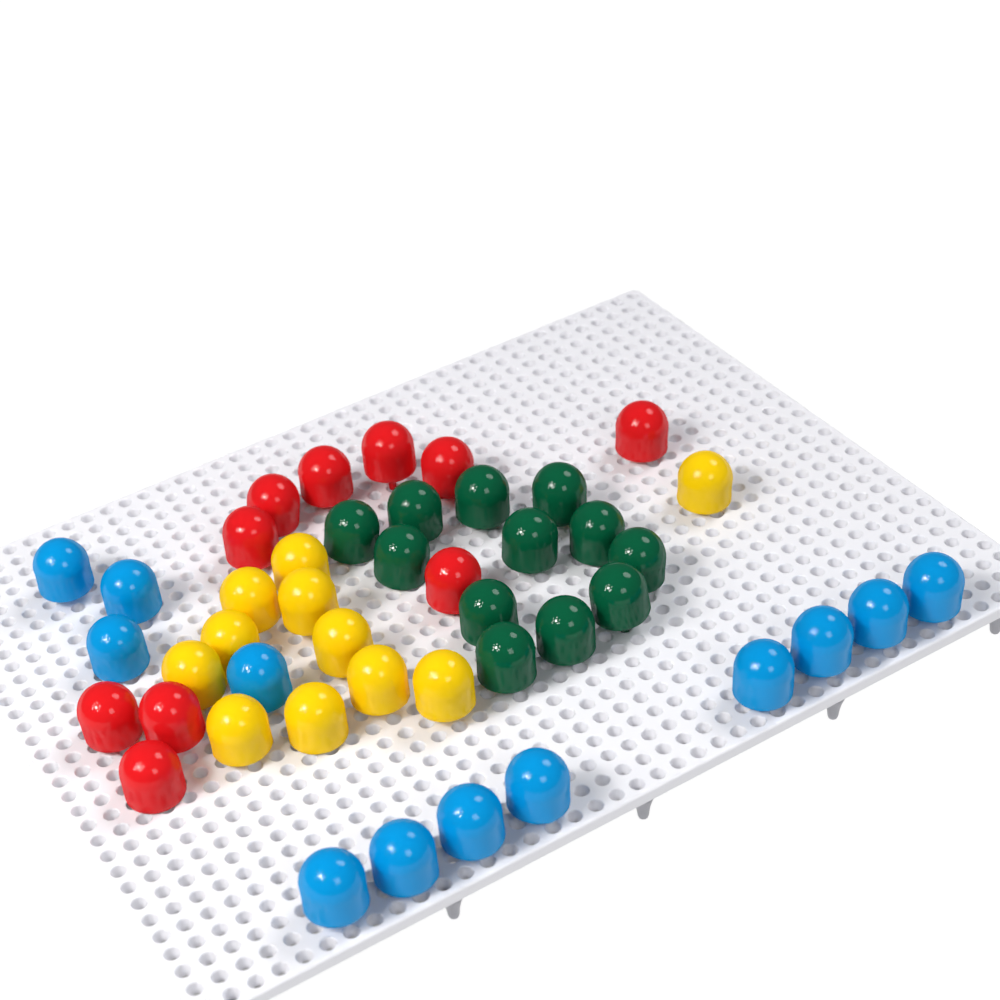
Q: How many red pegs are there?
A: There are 10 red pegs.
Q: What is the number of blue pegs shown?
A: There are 12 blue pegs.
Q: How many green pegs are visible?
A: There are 12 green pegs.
